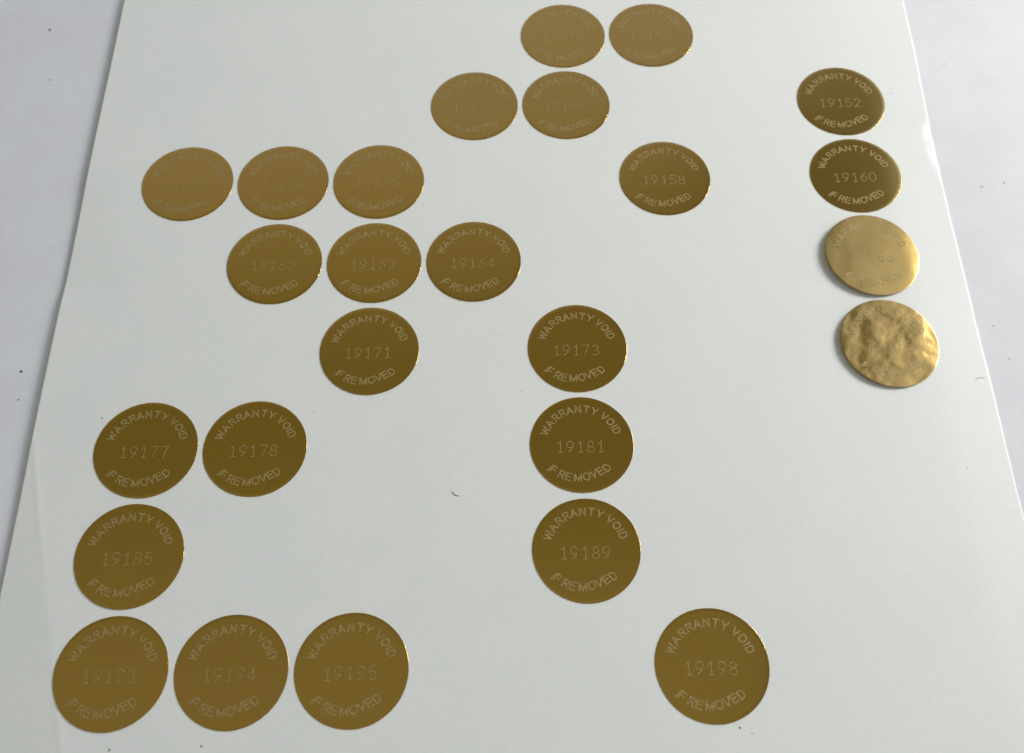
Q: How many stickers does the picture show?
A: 26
